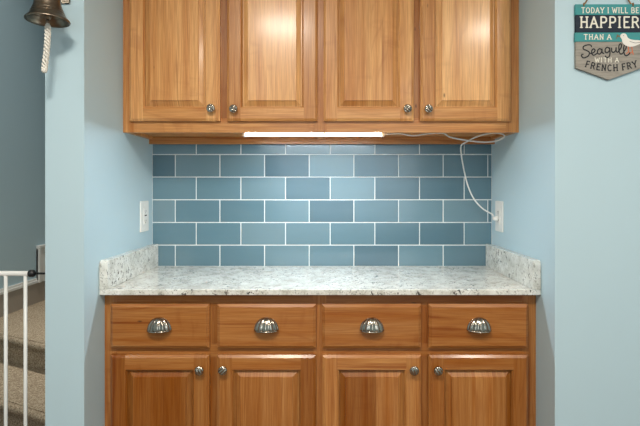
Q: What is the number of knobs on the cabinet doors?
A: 8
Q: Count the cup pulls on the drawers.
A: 4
